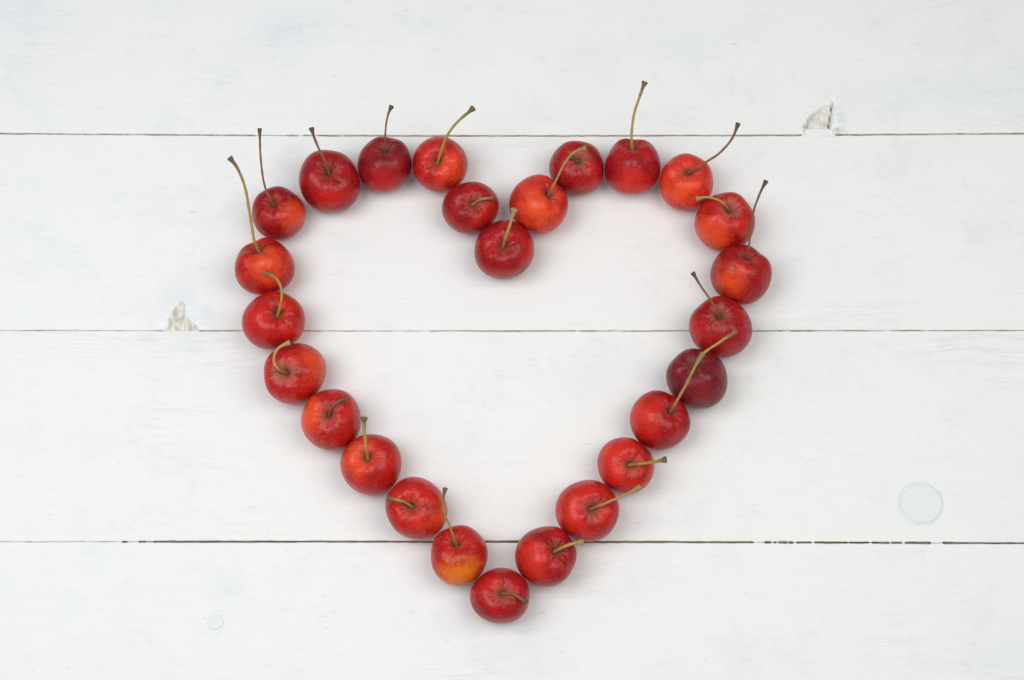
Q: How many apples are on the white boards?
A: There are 26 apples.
